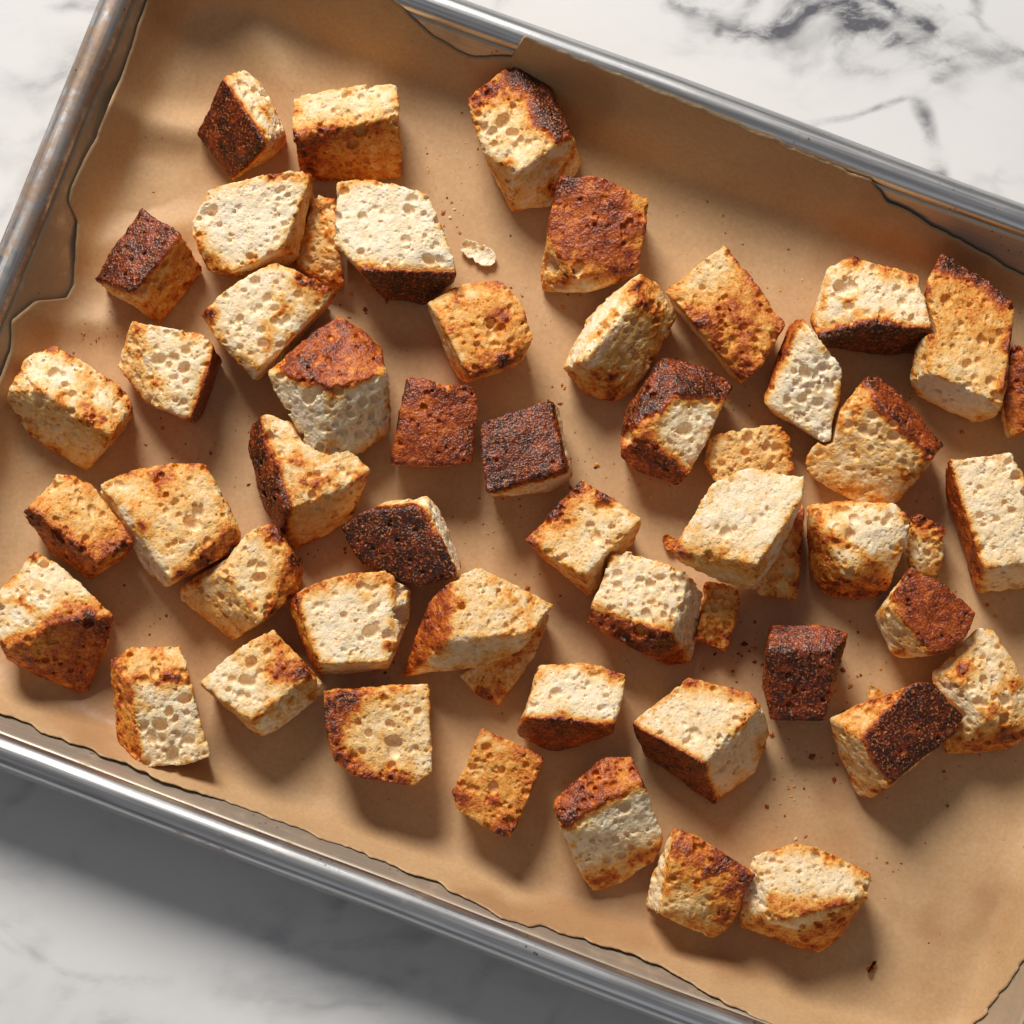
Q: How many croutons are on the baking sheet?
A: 53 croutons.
